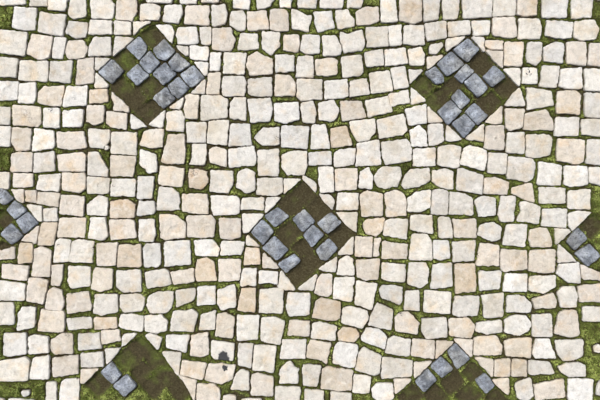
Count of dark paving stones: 40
